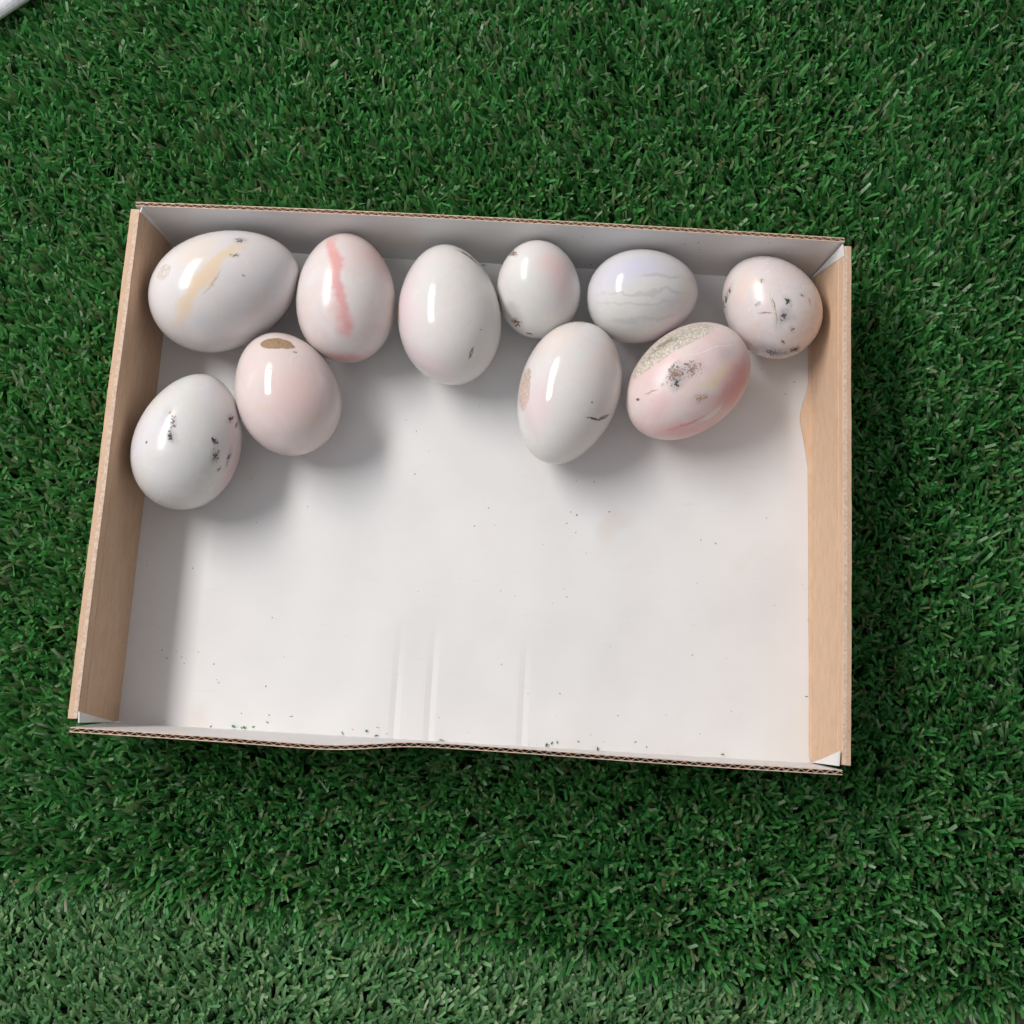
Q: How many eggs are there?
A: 10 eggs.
